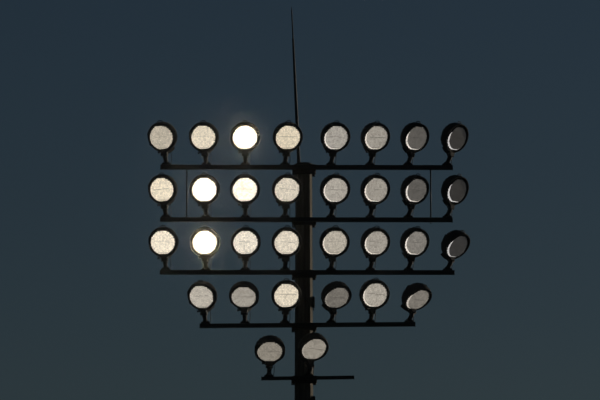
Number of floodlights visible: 32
